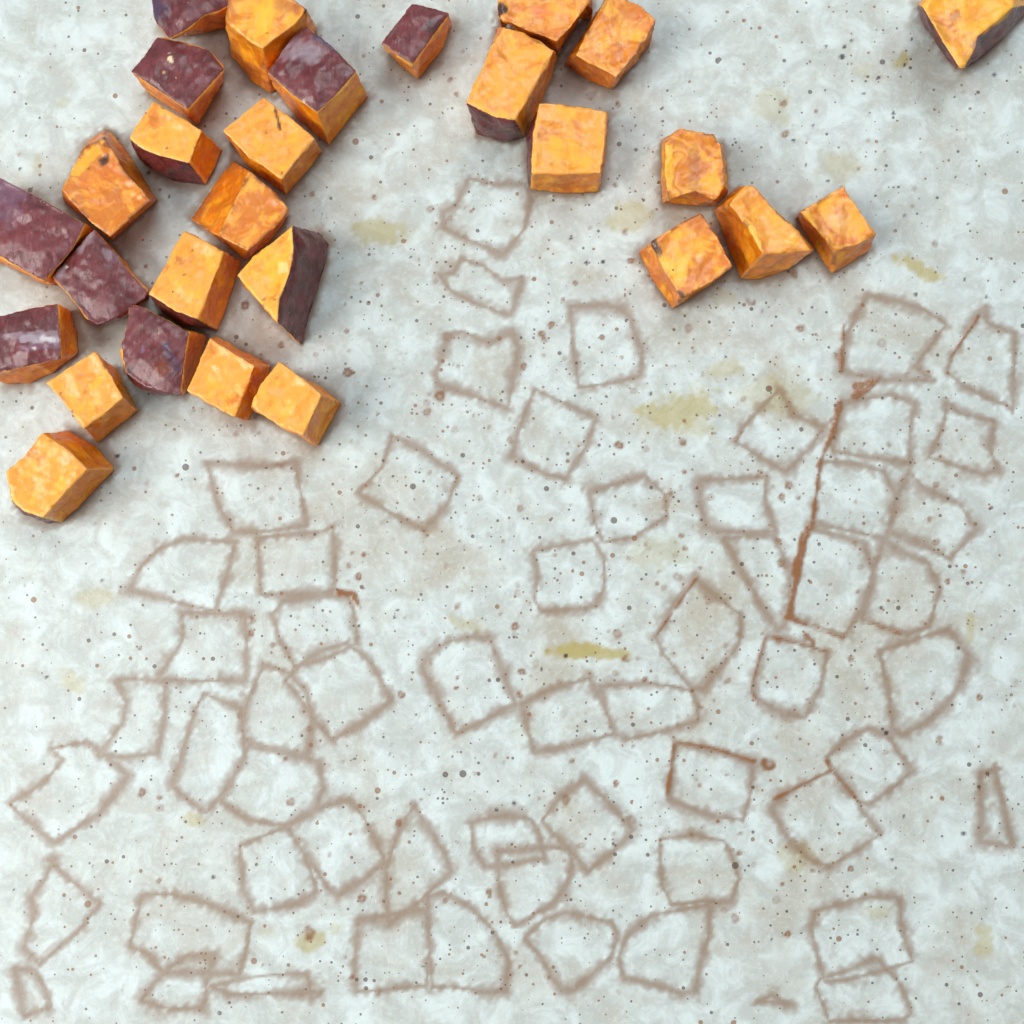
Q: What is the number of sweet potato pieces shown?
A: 28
